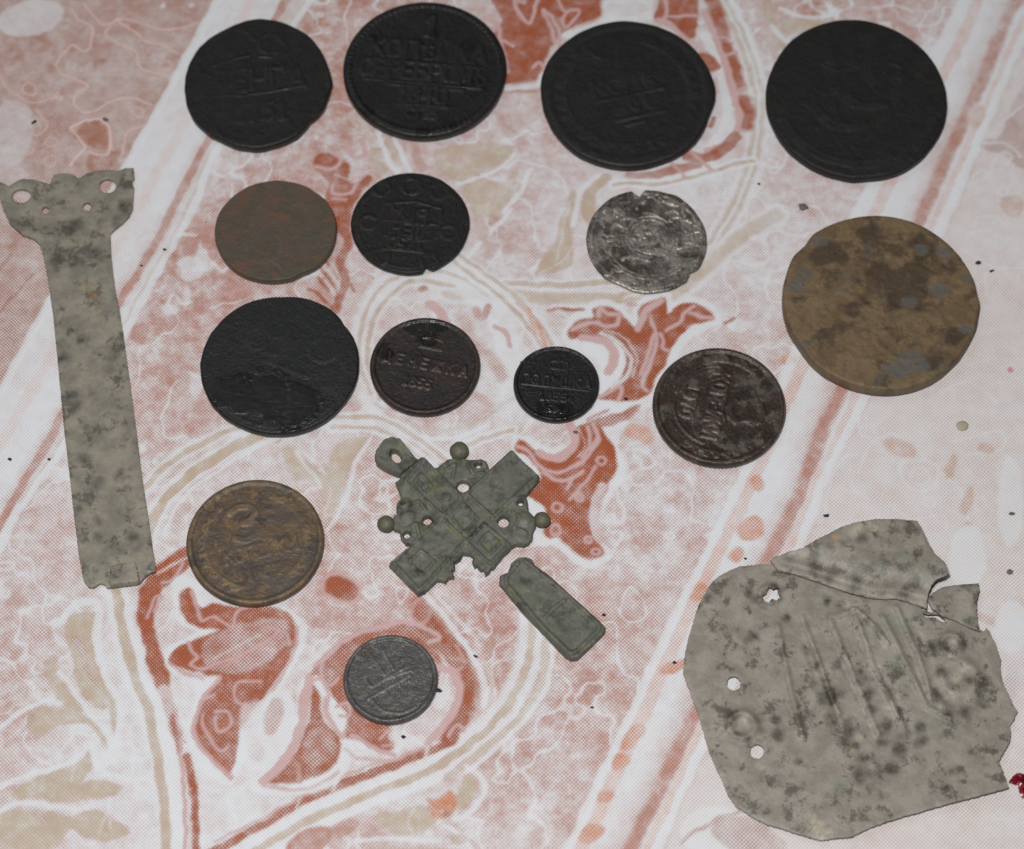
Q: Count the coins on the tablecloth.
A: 14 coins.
